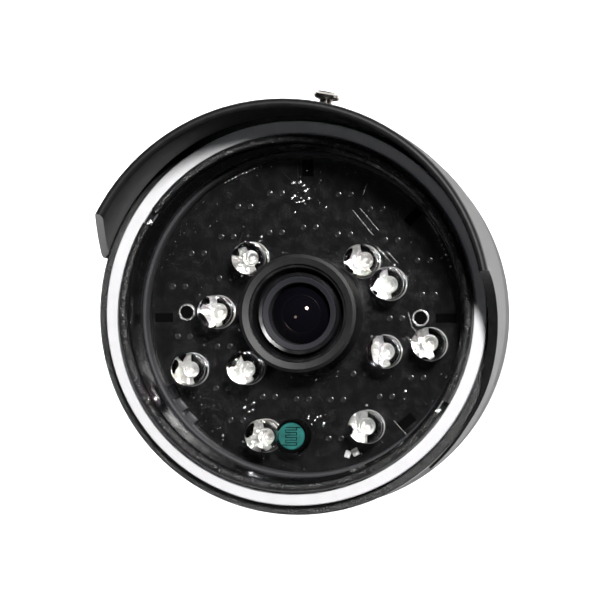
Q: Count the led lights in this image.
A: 10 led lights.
